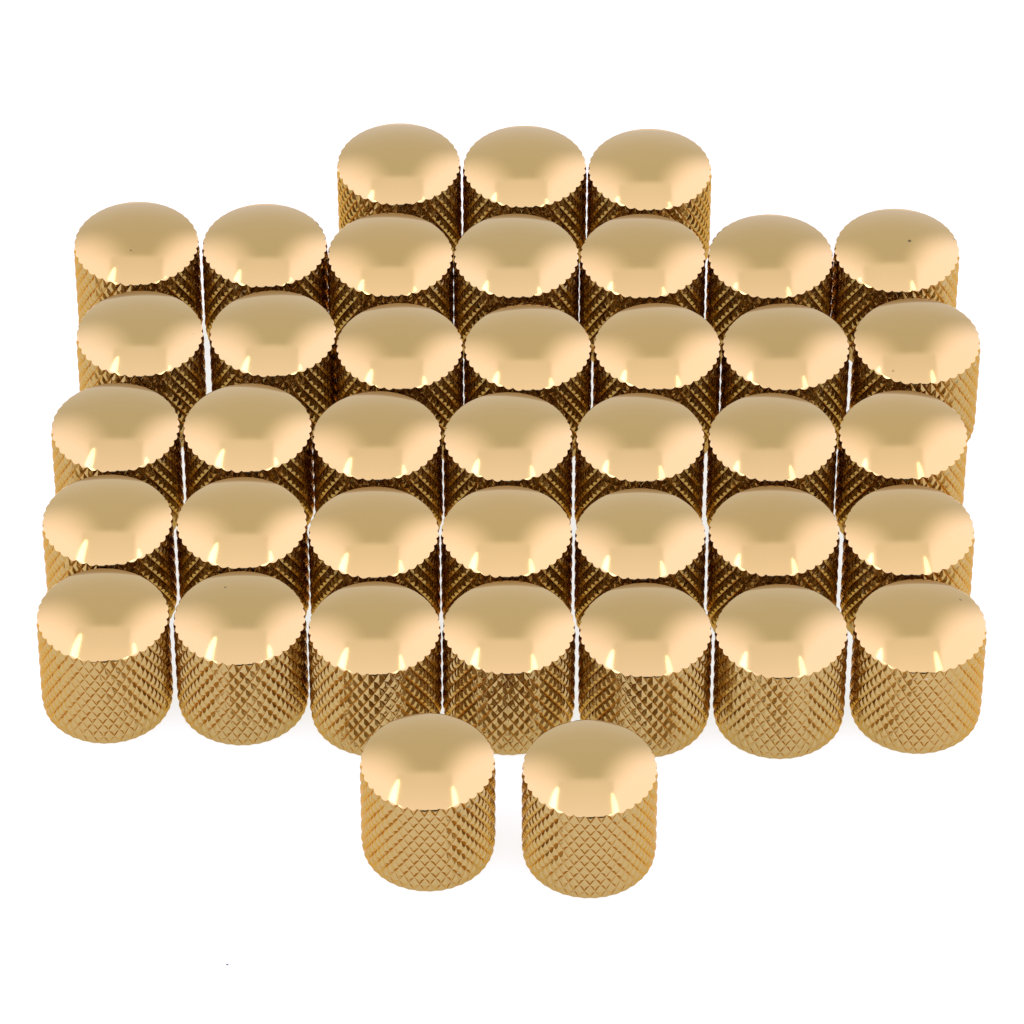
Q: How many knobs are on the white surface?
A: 40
